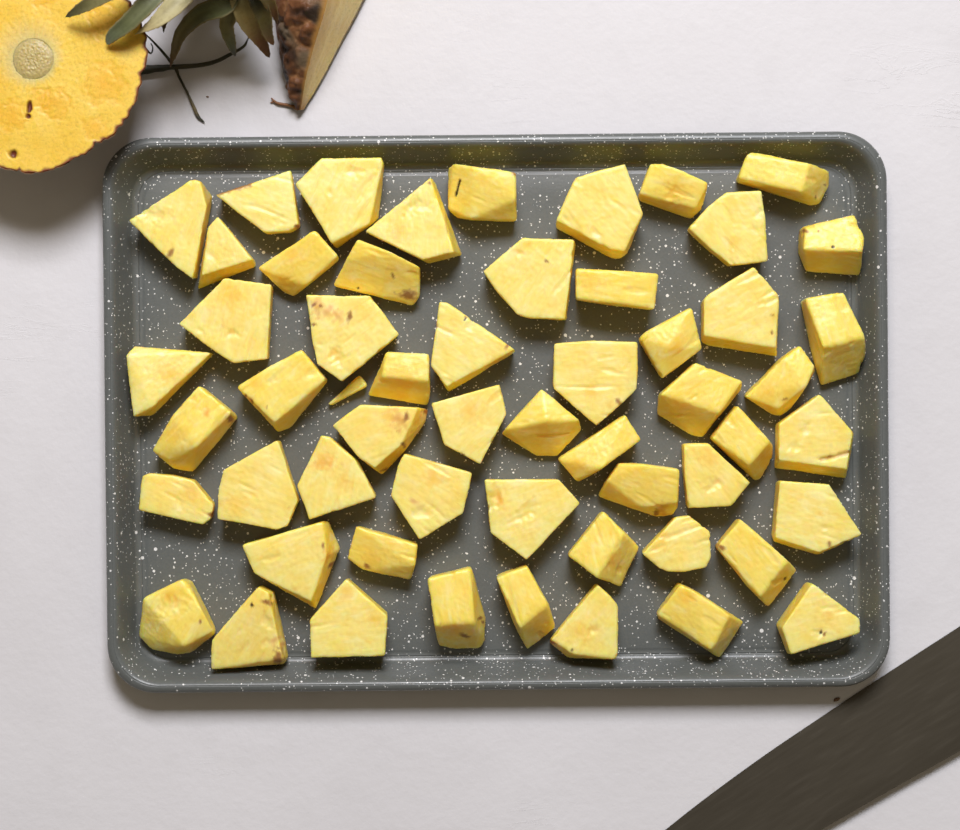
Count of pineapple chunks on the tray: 56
